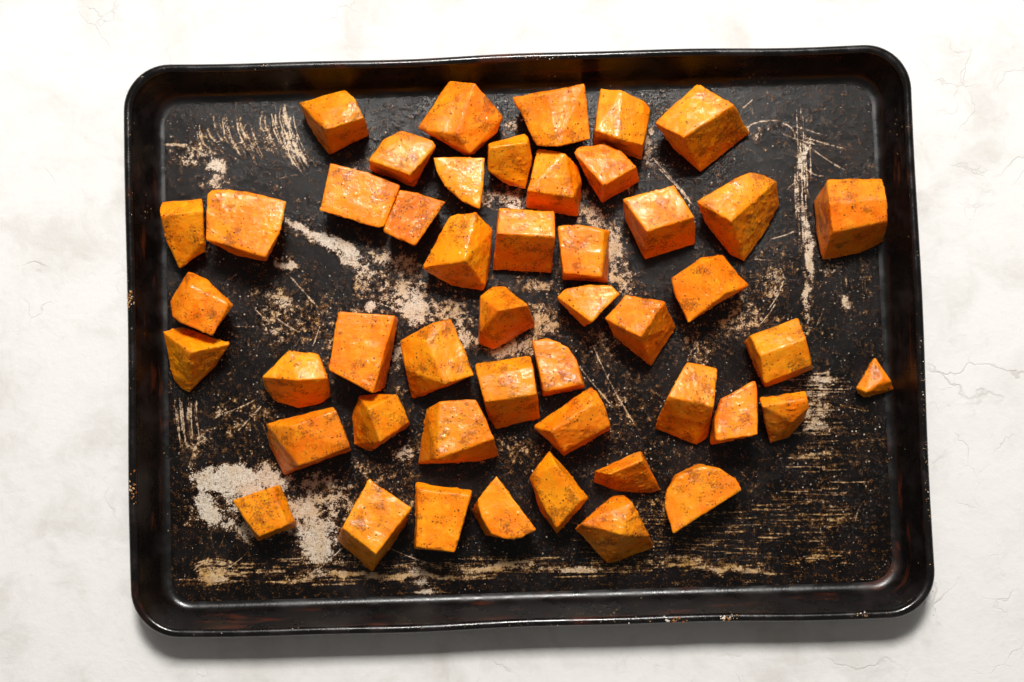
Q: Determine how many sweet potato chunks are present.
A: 48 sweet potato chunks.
